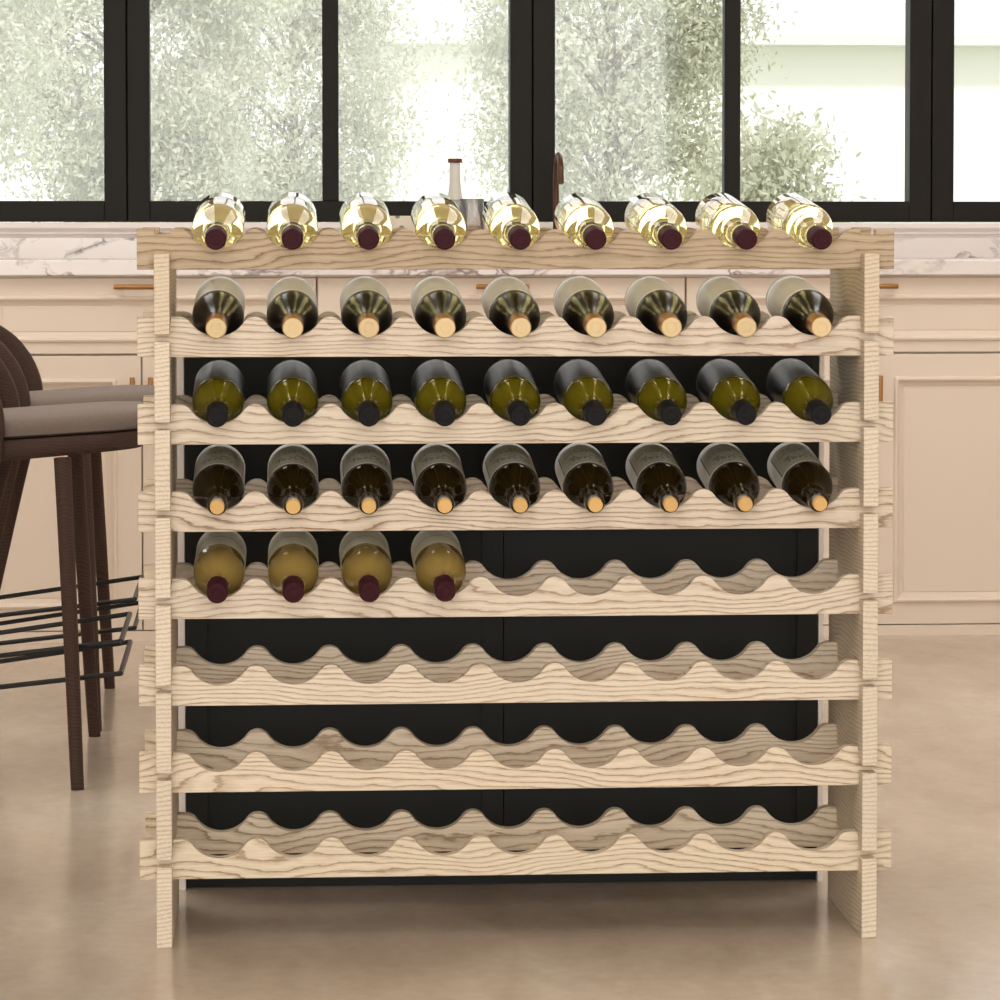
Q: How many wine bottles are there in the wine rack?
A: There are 40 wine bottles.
